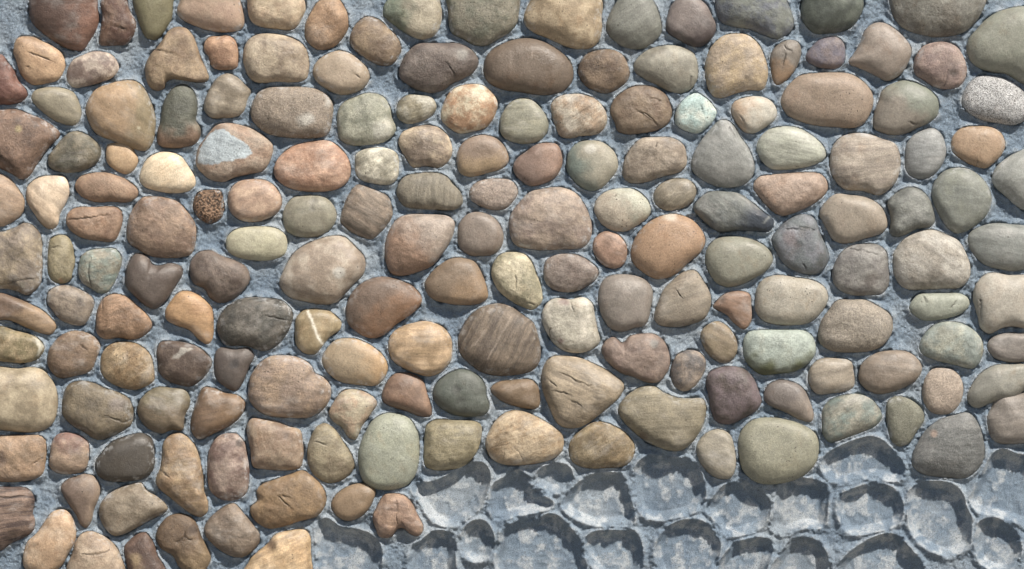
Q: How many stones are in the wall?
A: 179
